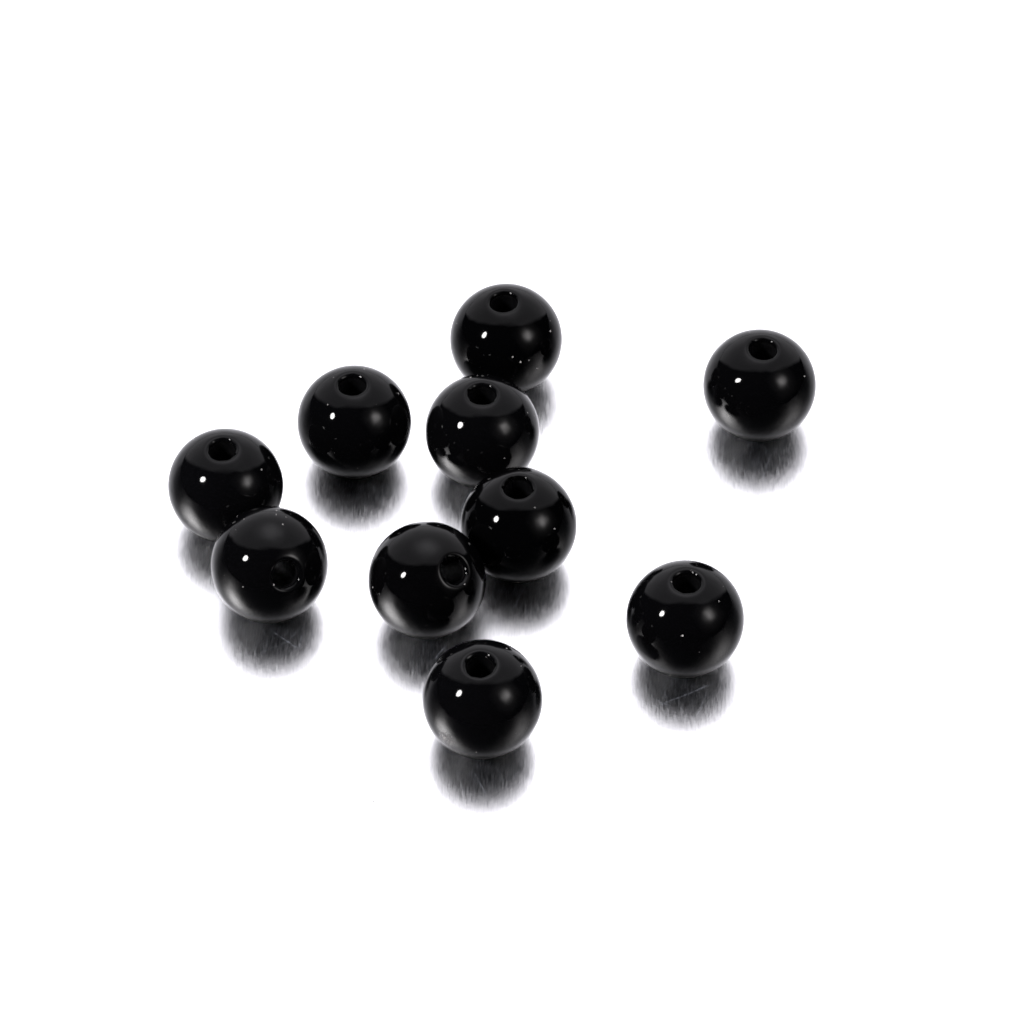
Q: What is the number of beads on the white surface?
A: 10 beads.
